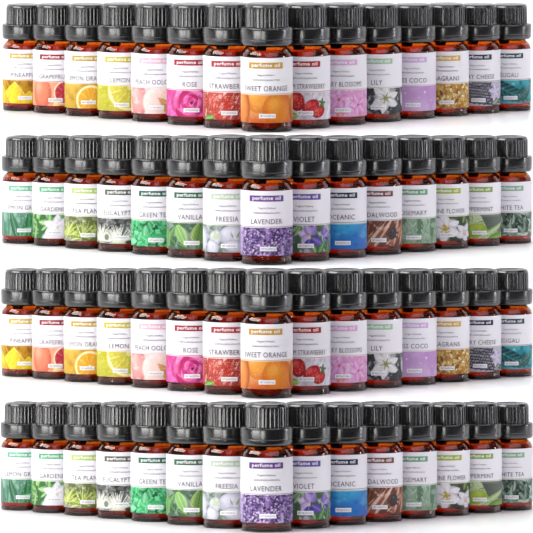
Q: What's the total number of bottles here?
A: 60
